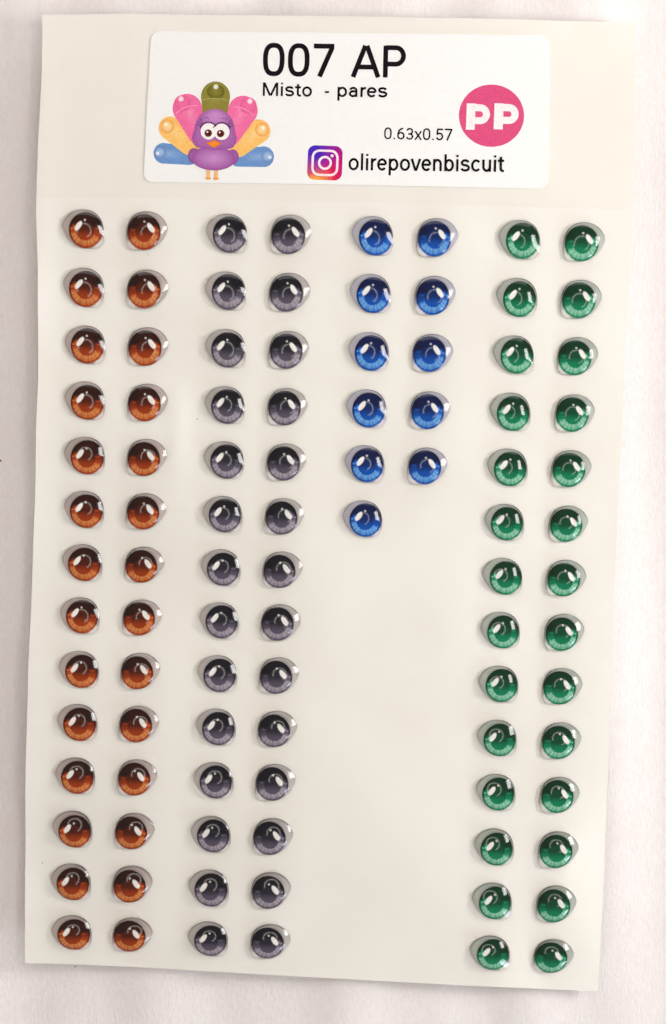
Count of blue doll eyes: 11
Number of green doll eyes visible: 28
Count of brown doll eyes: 28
